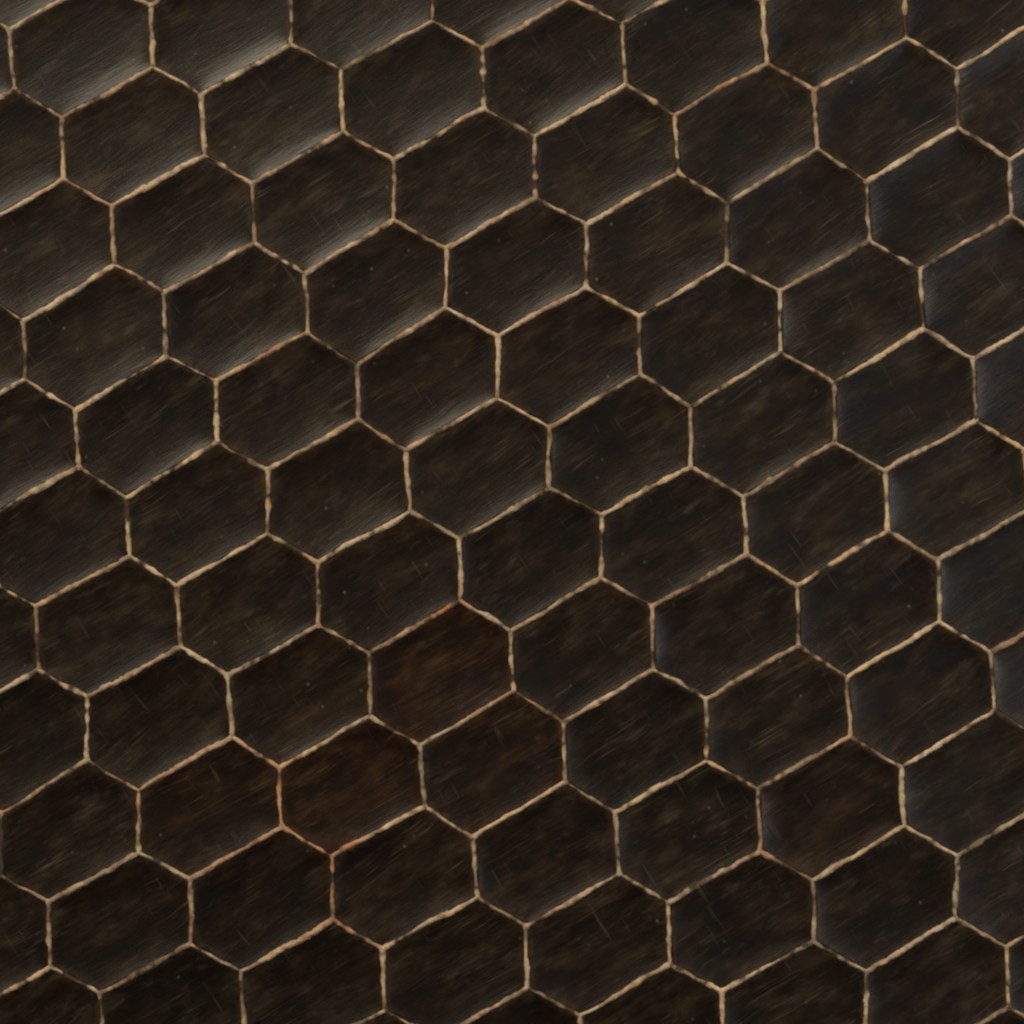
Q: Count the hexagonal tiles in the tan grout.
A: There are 95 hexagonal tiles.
